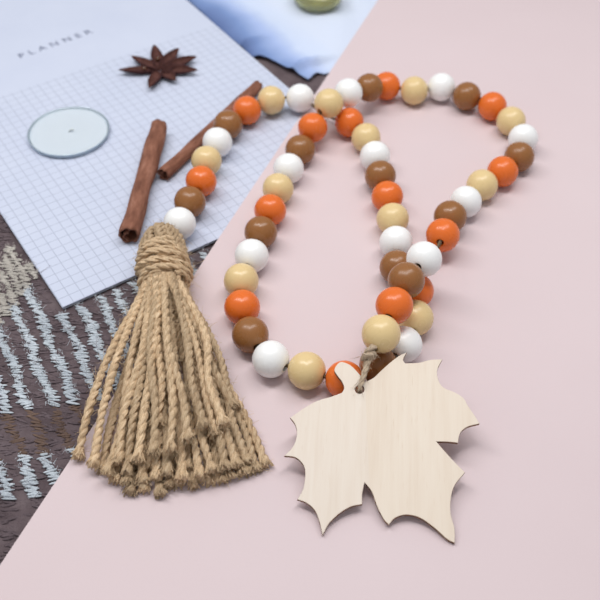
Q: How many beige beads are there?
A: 13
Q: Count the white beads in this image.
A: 14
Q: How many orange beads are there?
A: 14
